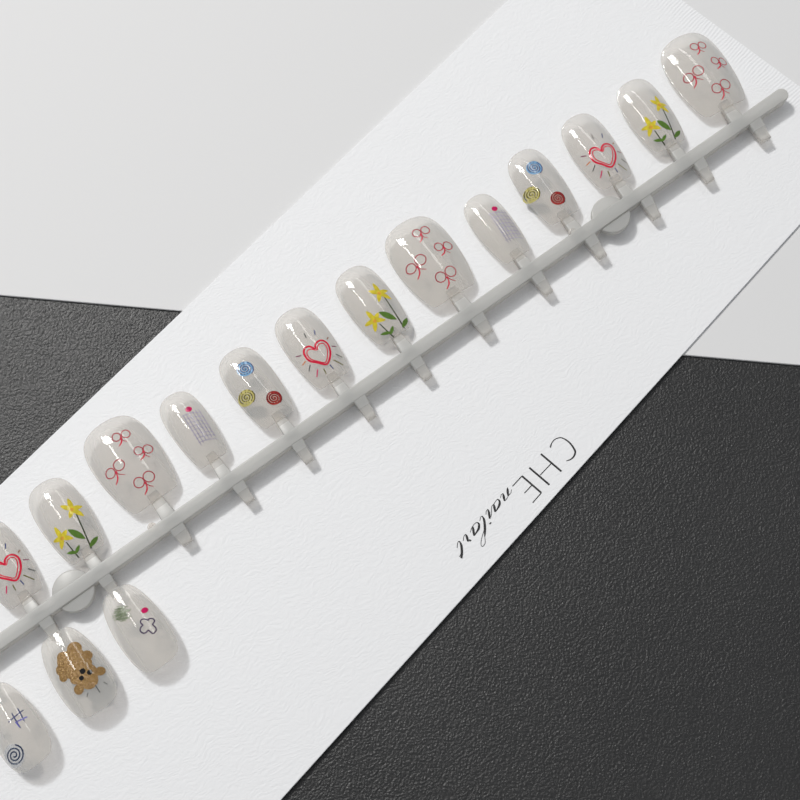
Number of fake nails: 16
